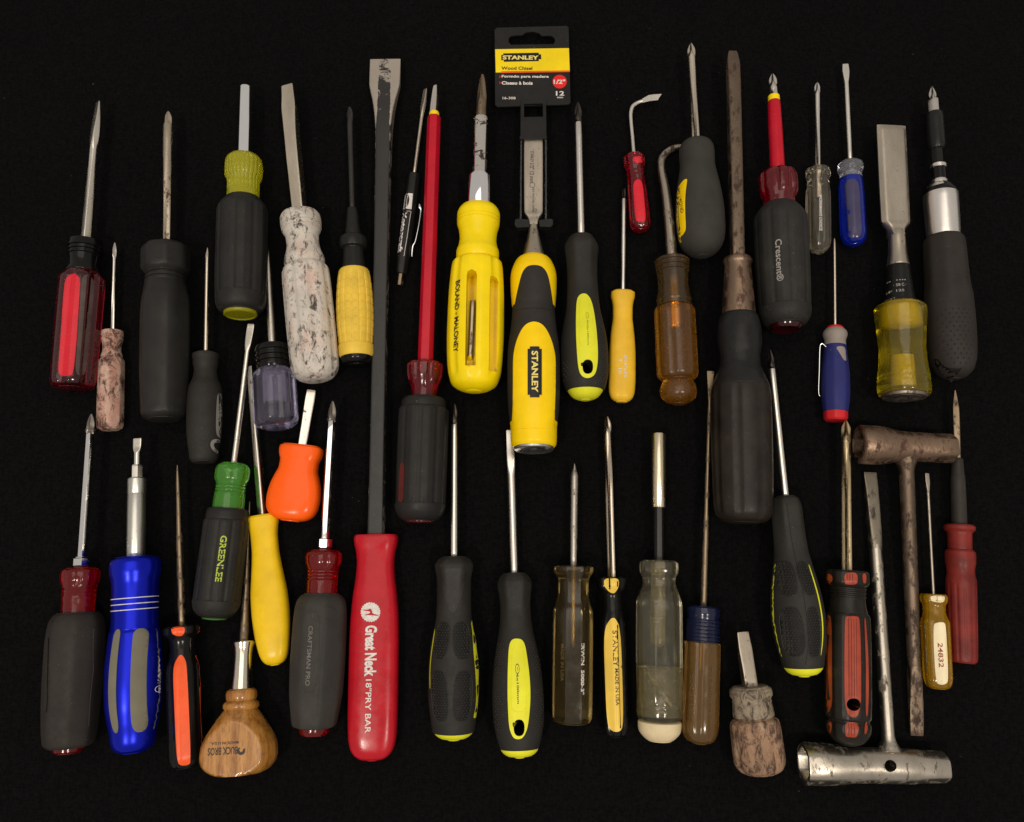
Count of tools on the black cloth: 46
